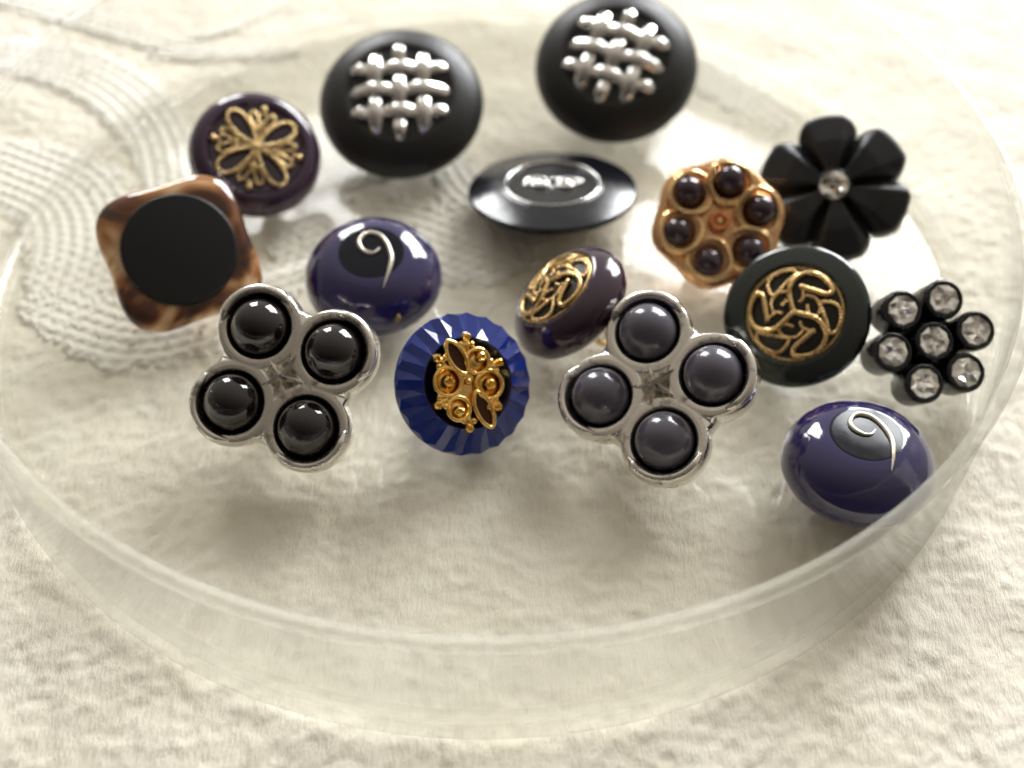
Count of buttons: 15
